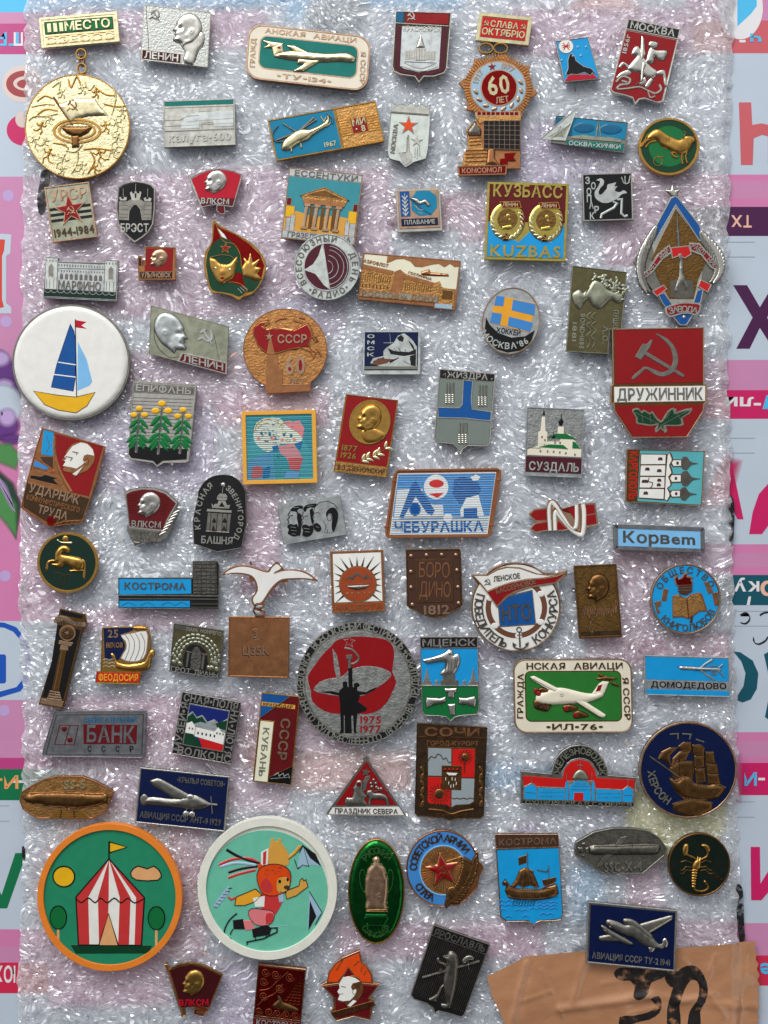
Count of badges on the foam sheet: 81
